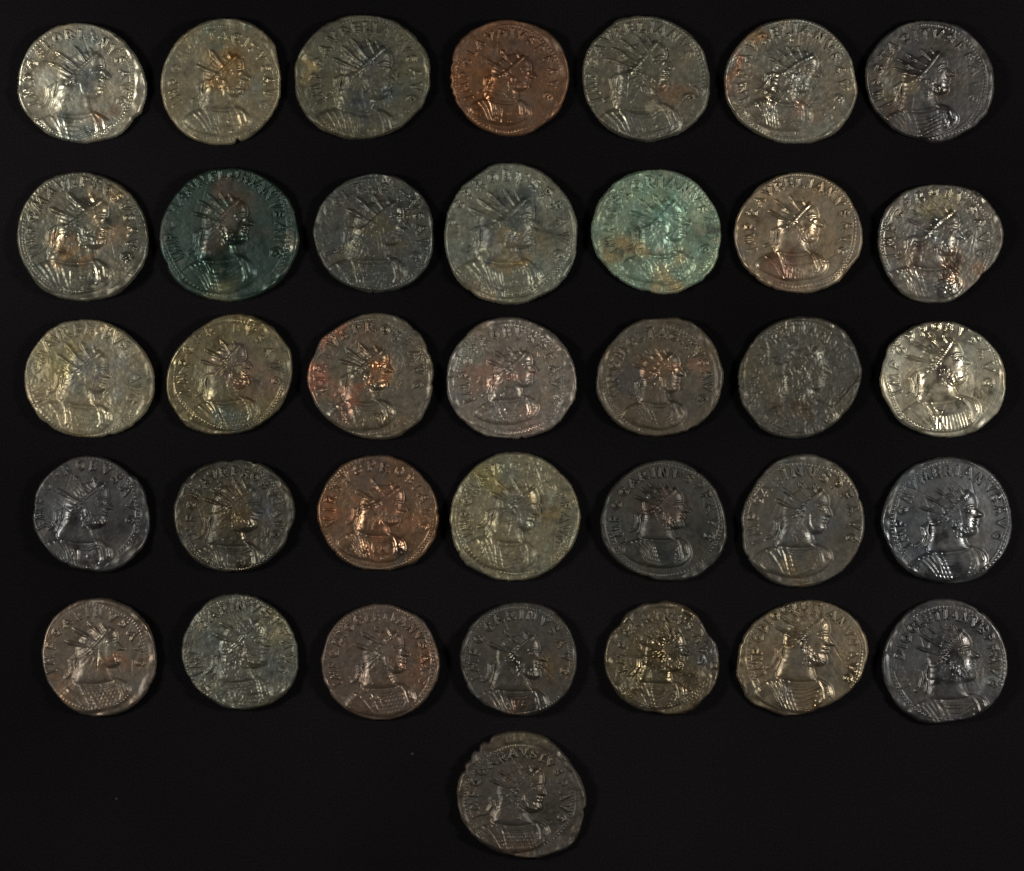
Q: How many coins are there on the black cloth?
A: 36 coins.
